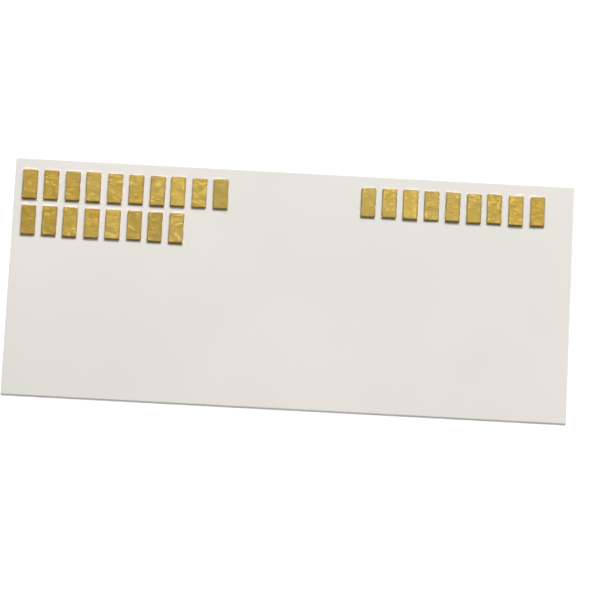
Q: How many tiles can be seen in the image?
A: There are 27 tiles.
